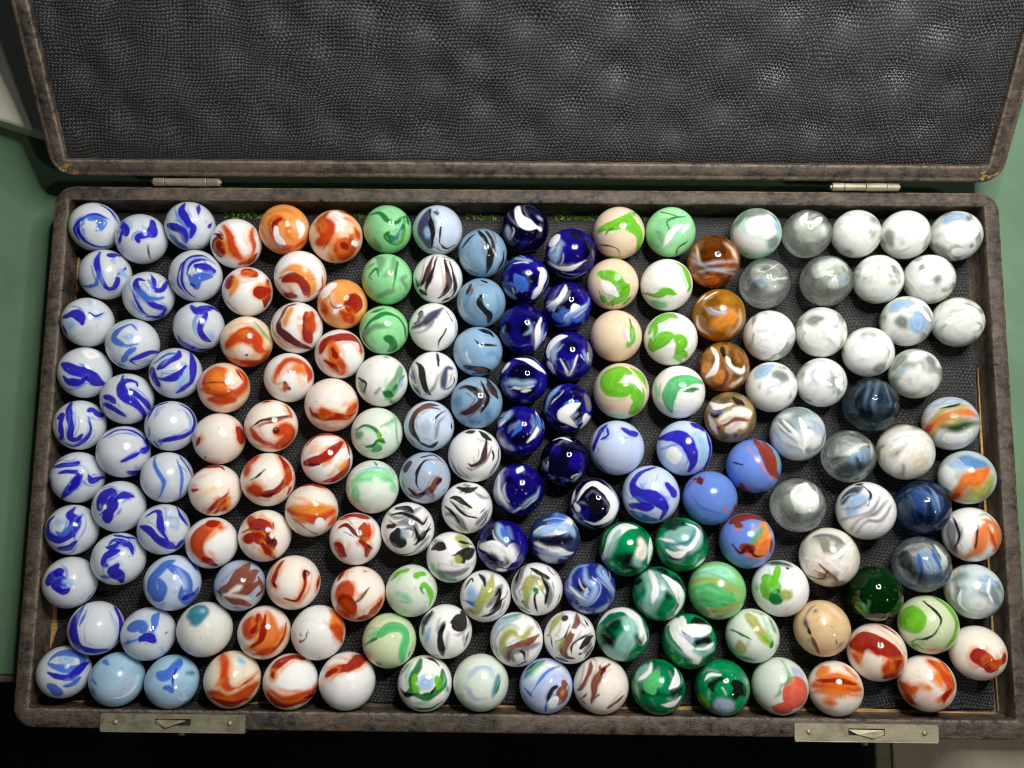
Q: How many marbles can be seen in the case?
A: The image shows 170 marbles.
